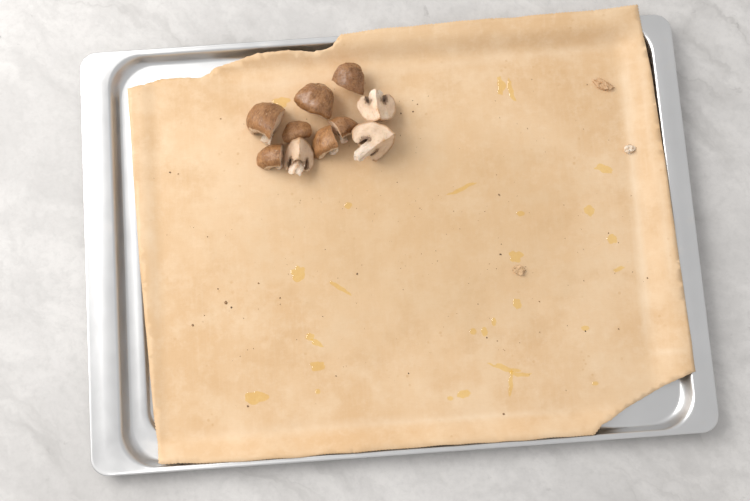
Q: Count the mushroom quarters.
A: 10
